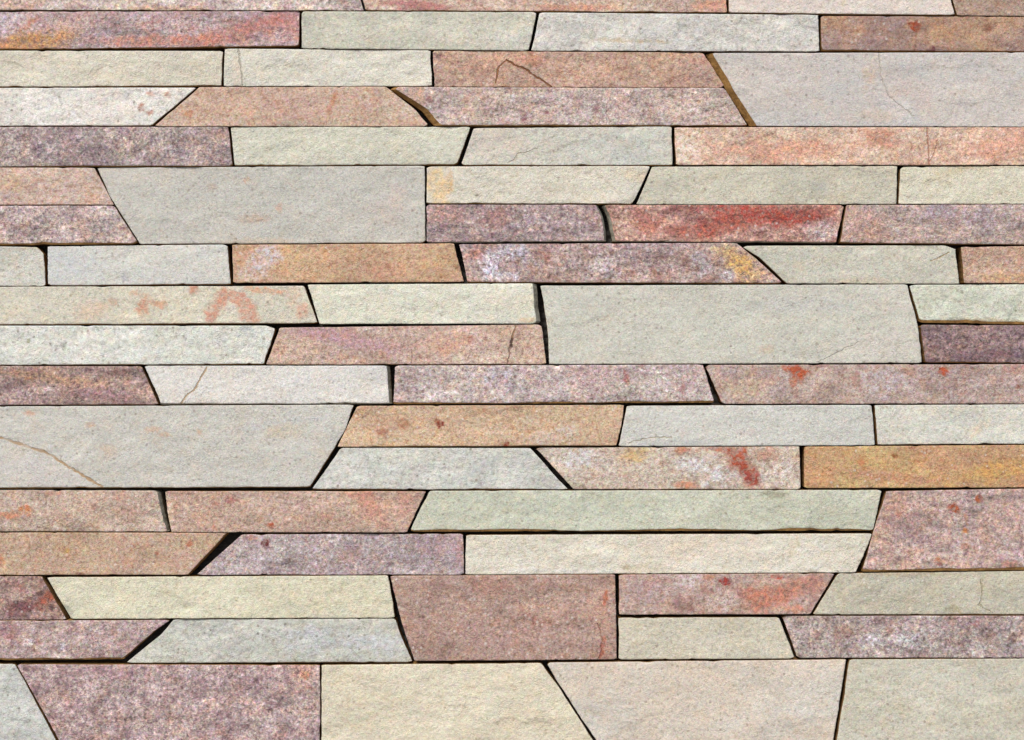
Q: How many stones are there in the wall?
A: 73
